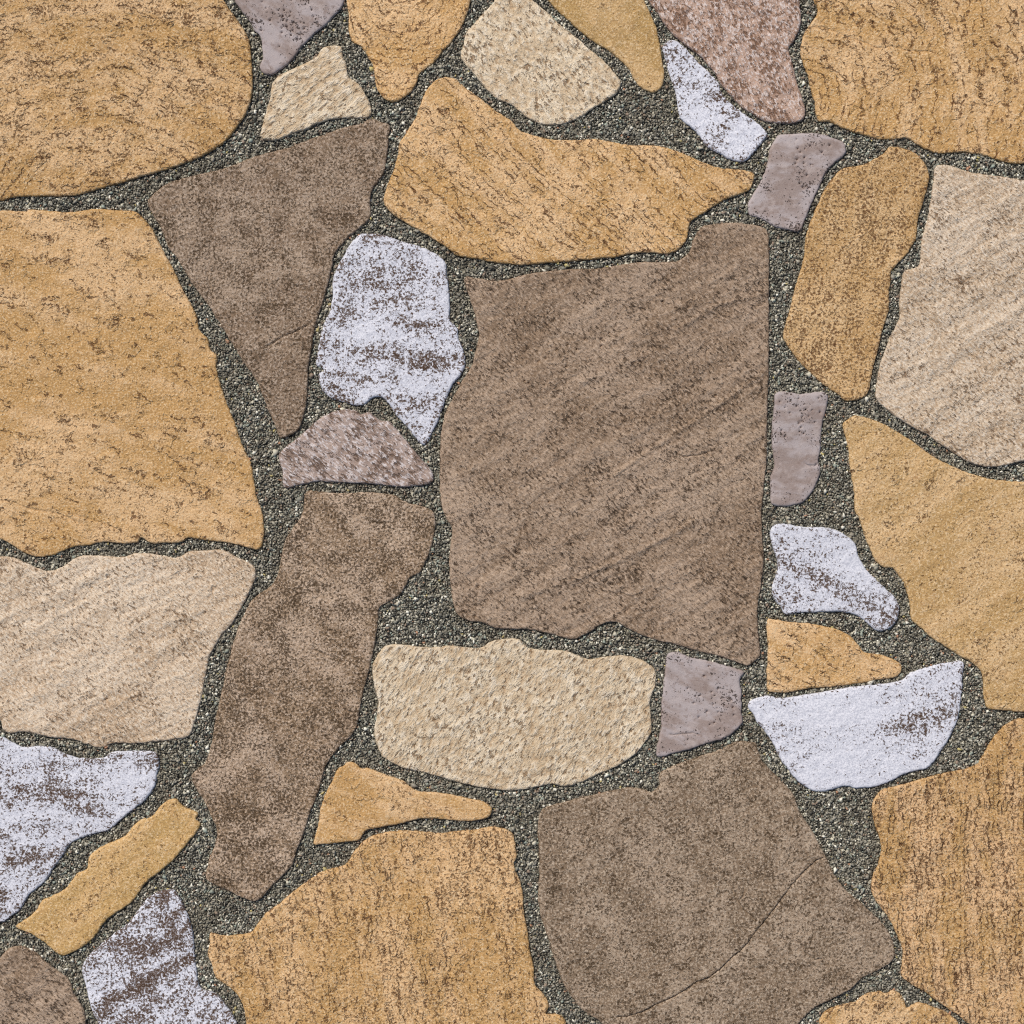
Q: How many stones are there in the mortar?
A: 36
